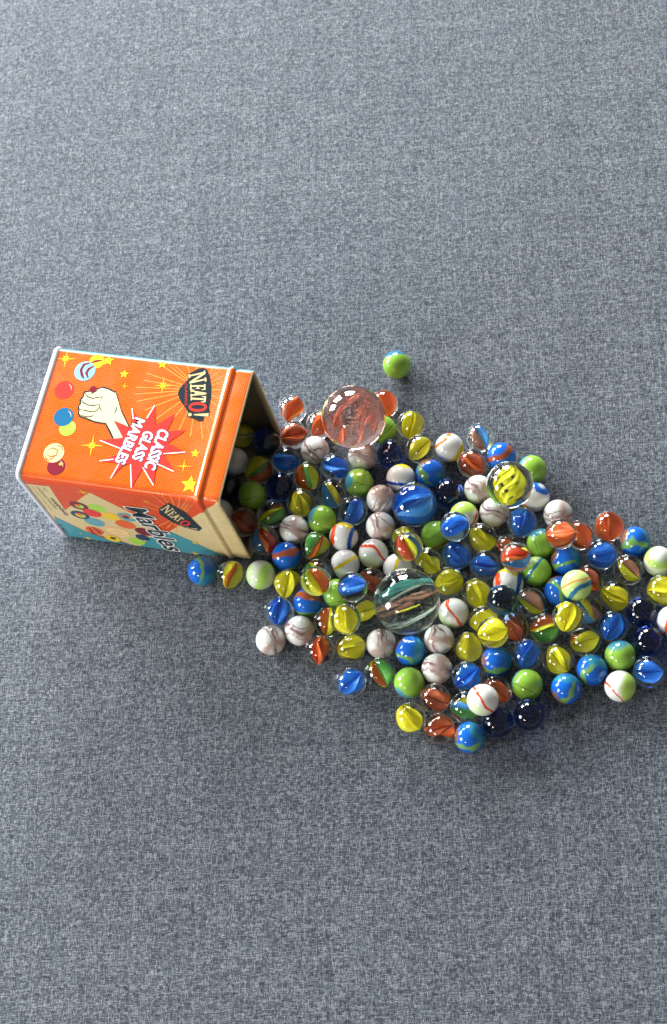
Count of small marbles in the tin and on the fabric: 140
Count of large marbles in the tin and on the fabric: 4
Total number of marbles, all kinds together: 144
